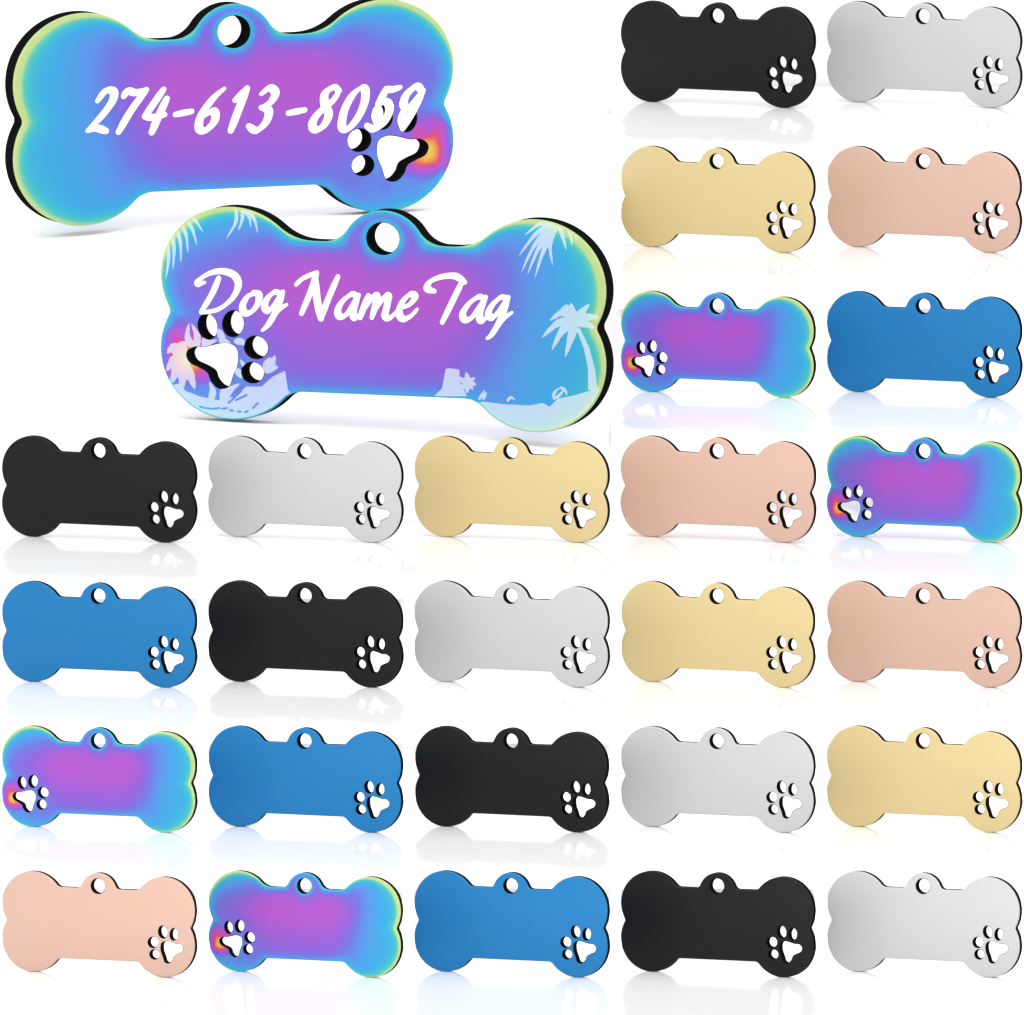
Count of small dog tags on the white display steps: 26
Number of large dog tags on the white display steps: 2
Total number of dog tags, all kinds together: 28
